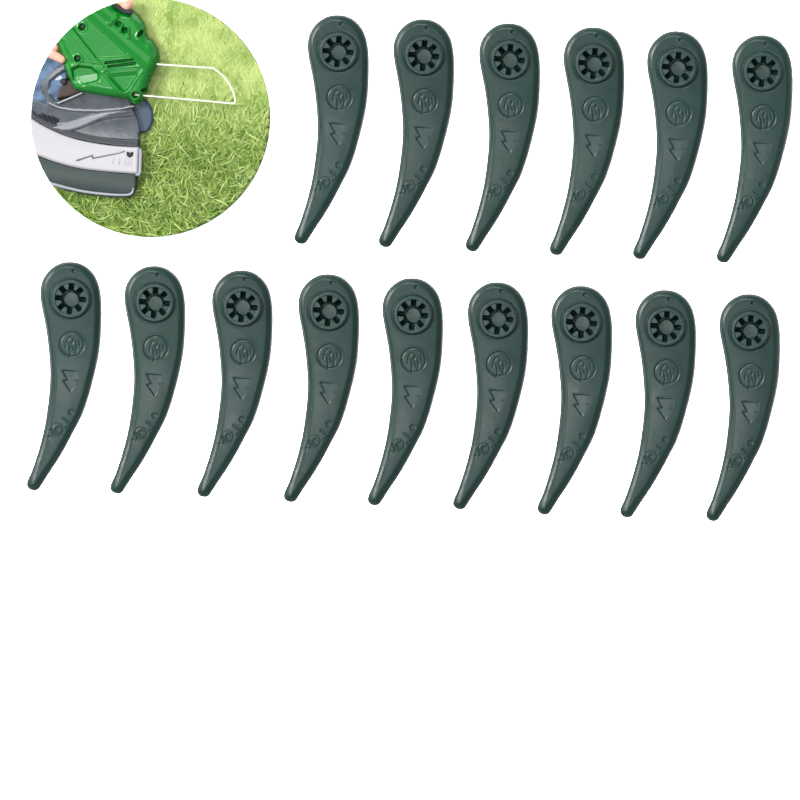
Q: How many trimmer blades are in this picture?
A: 15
